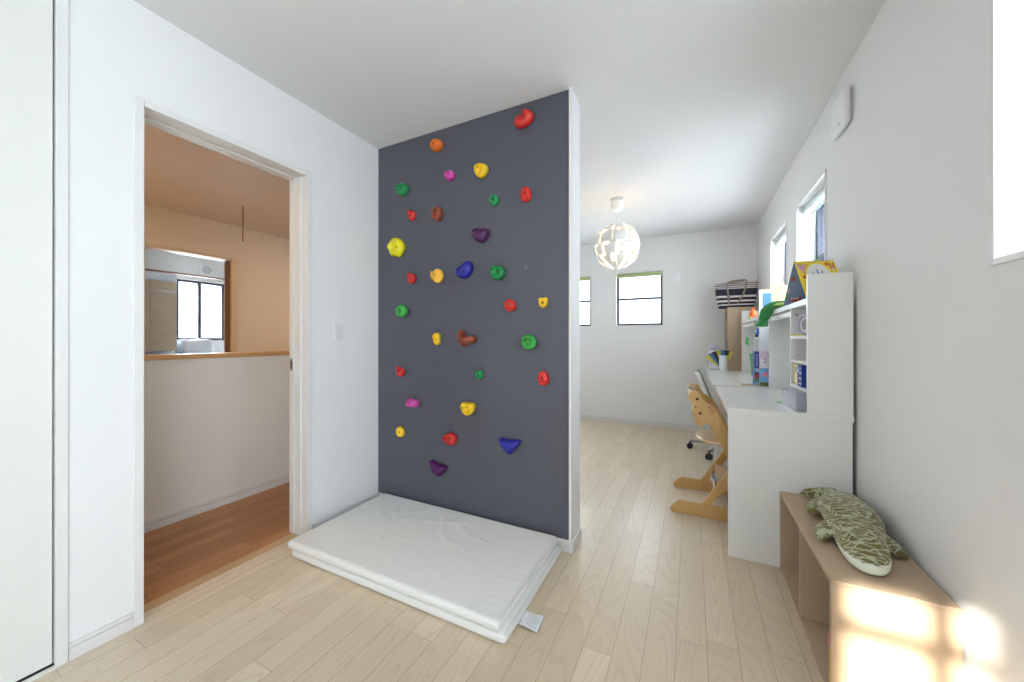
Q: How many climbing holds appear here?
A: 30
